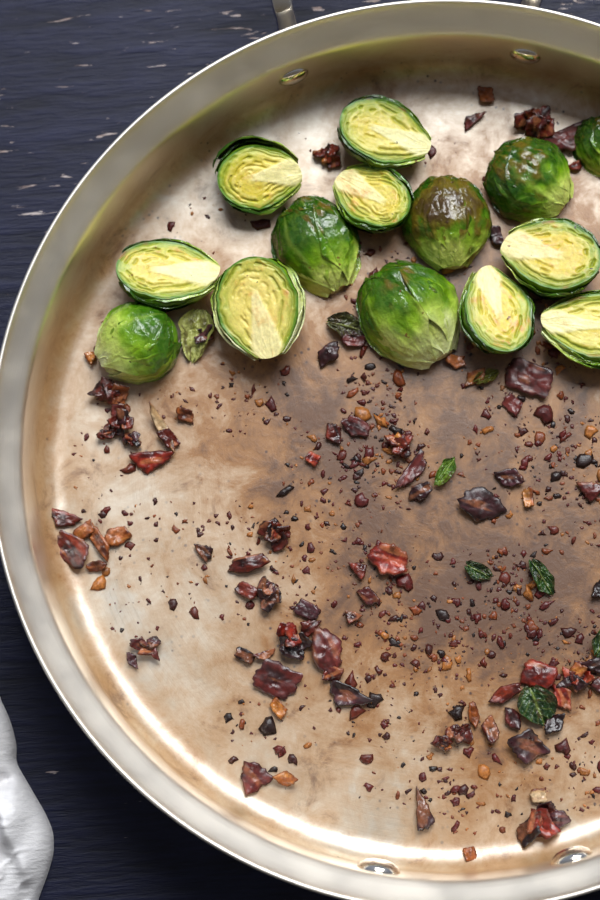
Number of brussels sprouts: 14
